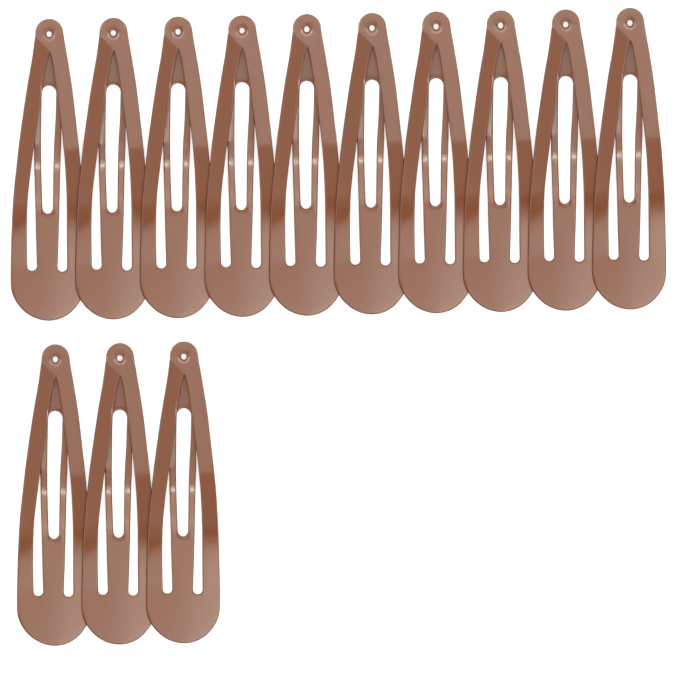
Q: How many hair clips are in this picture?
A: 13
